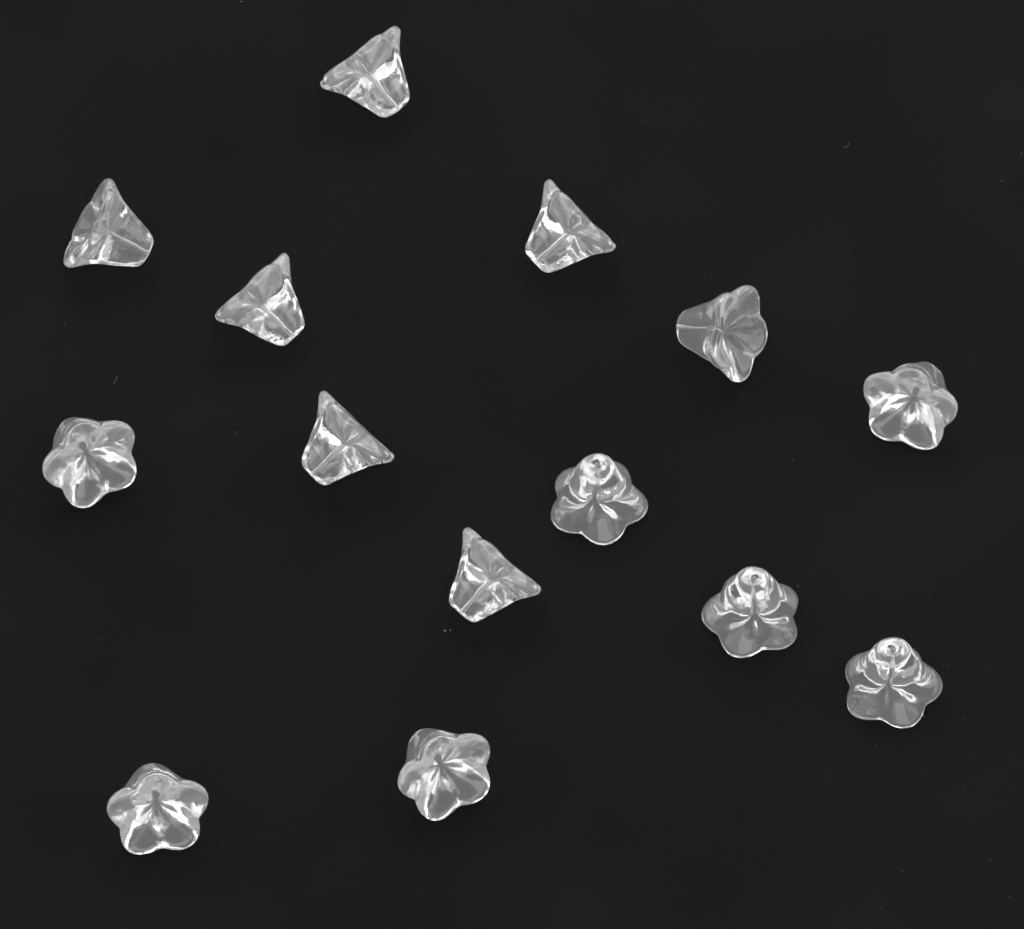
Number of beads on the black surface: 14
